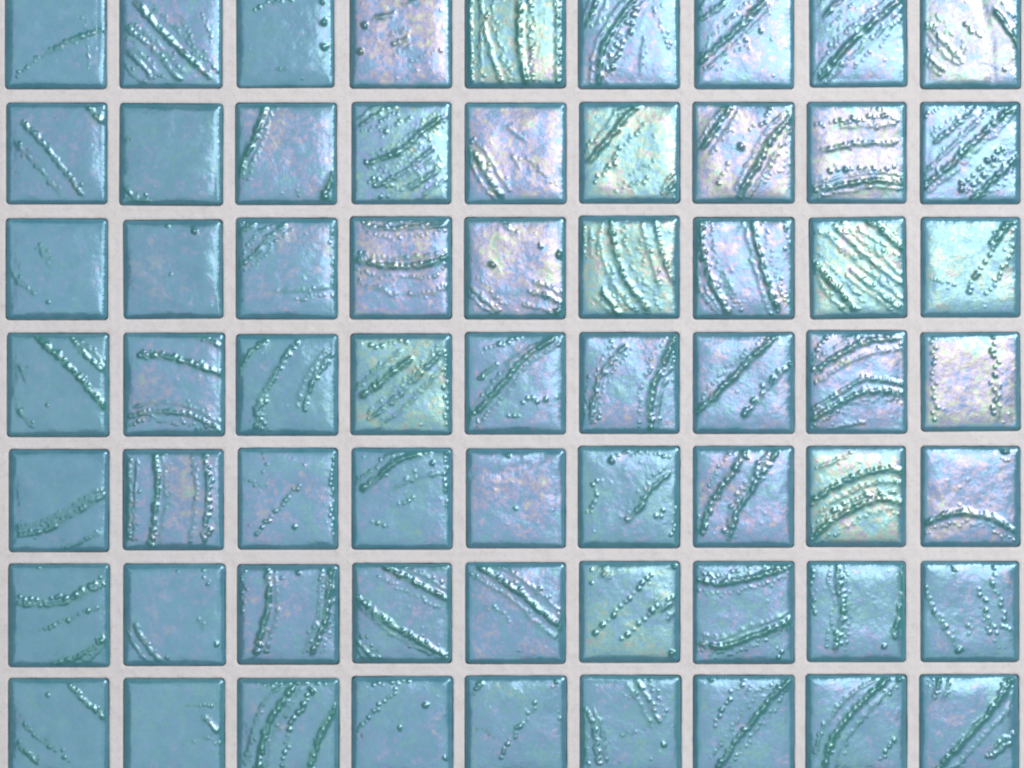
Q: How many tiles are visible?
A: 63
